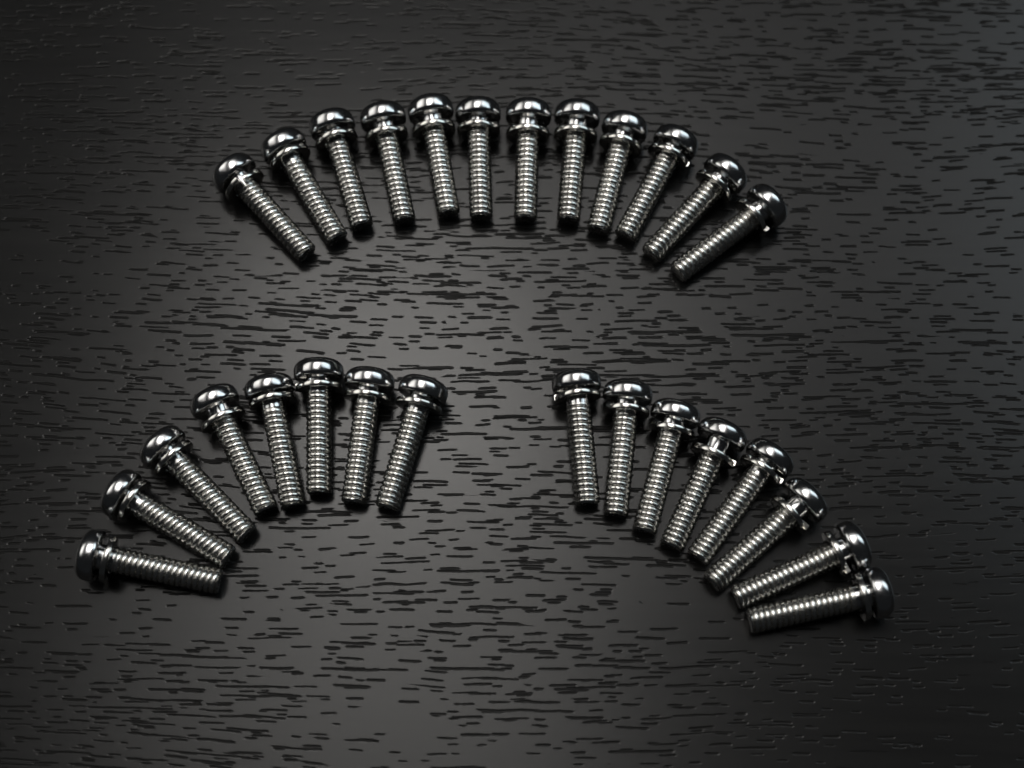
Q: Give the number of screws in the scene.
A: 28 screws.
